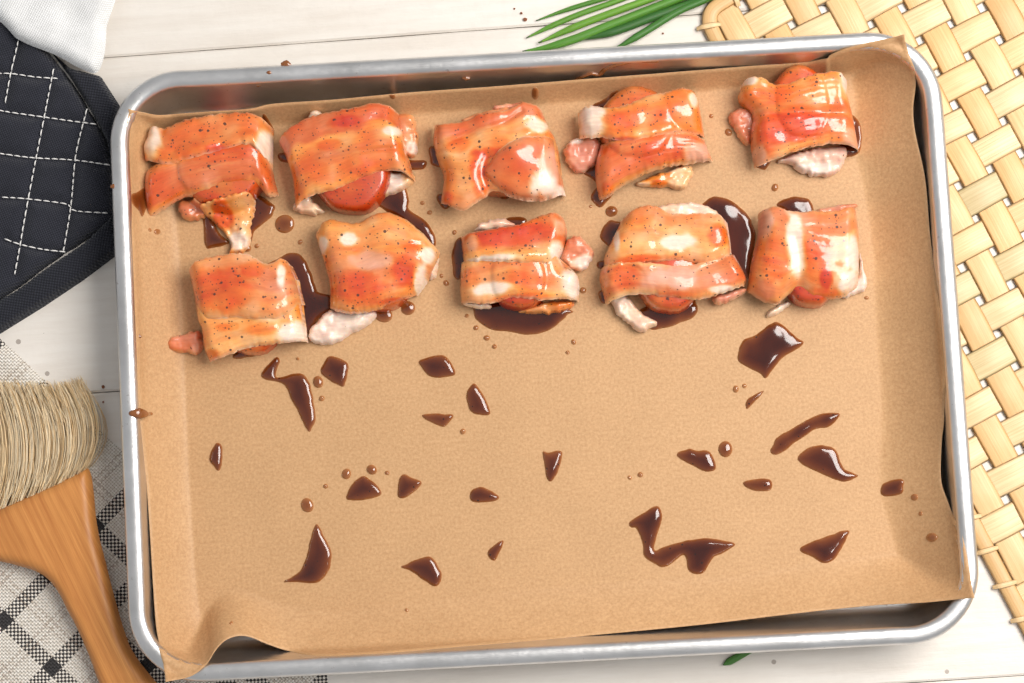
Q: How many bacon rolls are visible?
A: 10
